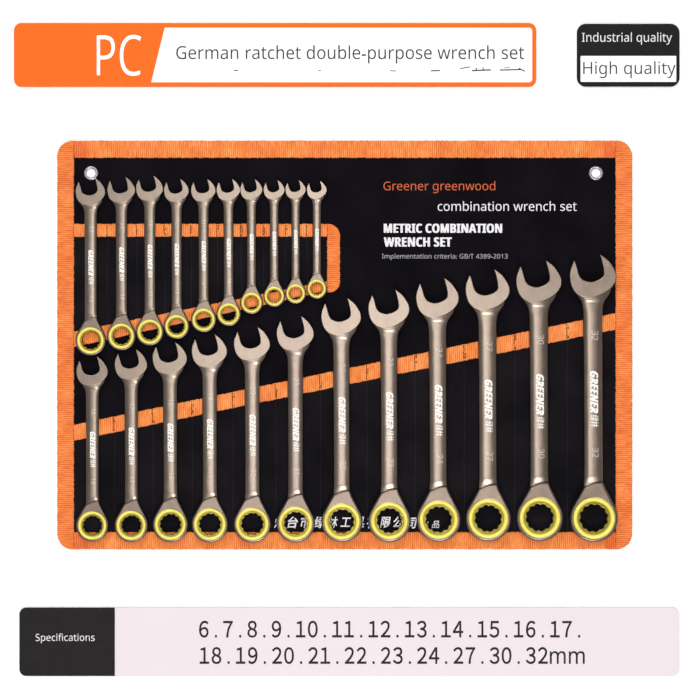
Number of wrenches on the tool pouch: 22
